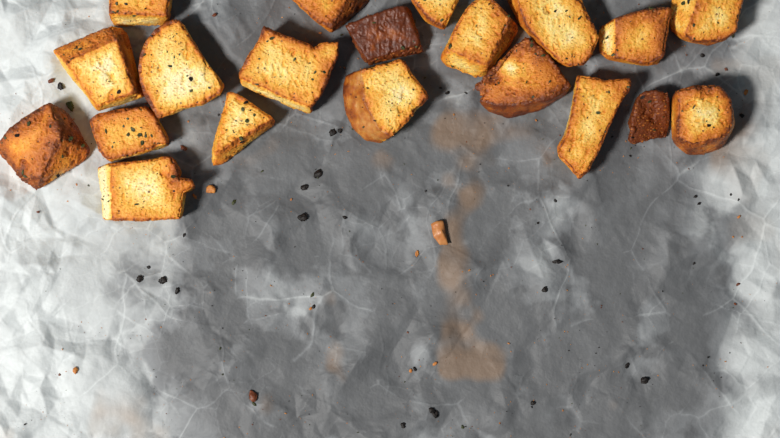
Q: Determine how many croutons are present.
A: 20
